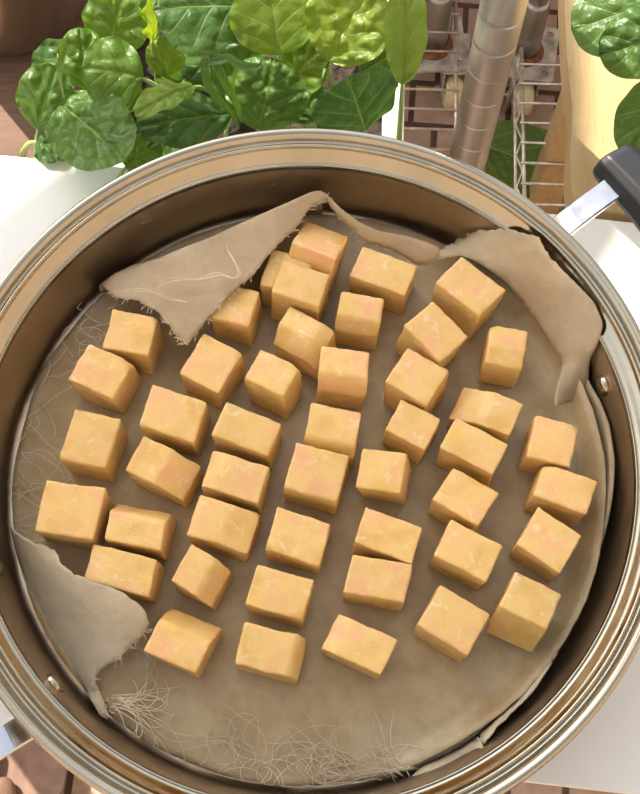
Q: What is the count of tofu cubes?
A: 46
